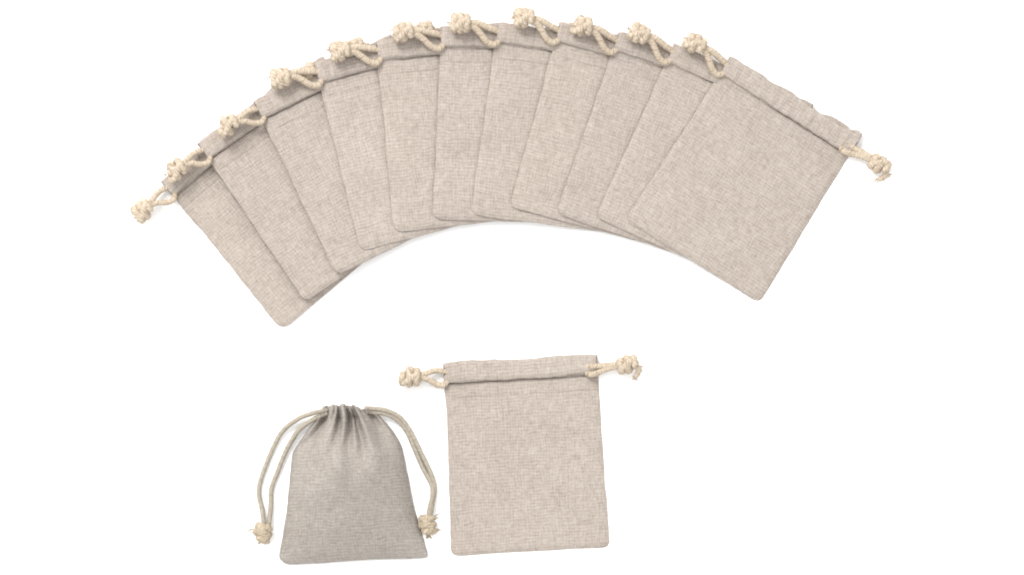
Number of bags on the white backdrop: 13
